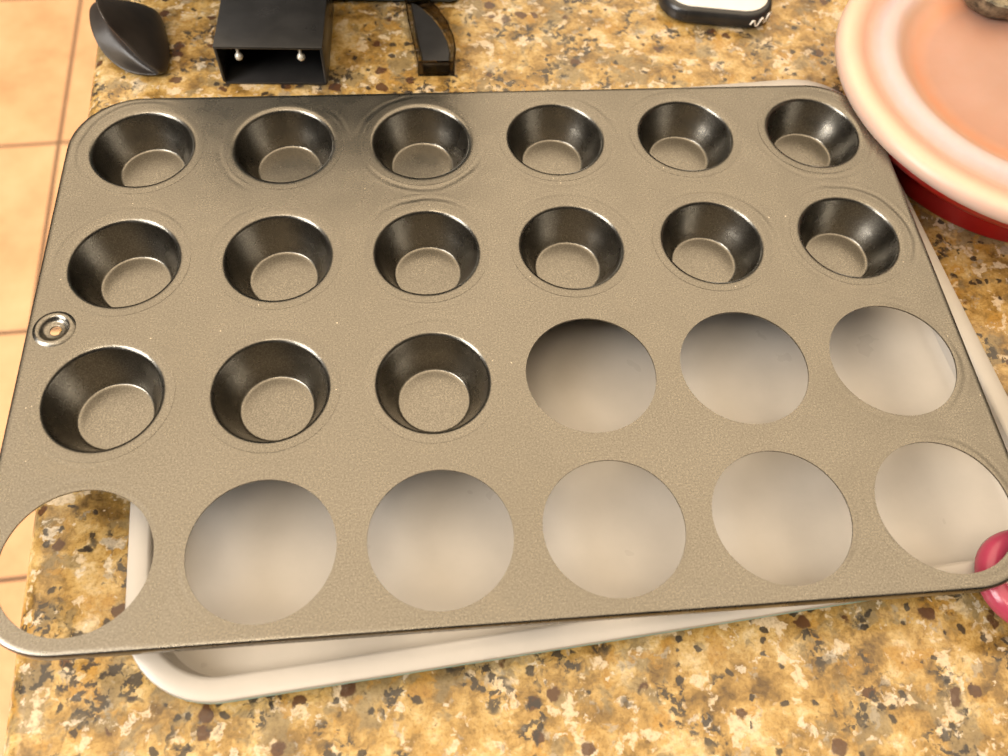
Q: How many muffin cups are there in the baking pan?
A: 15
